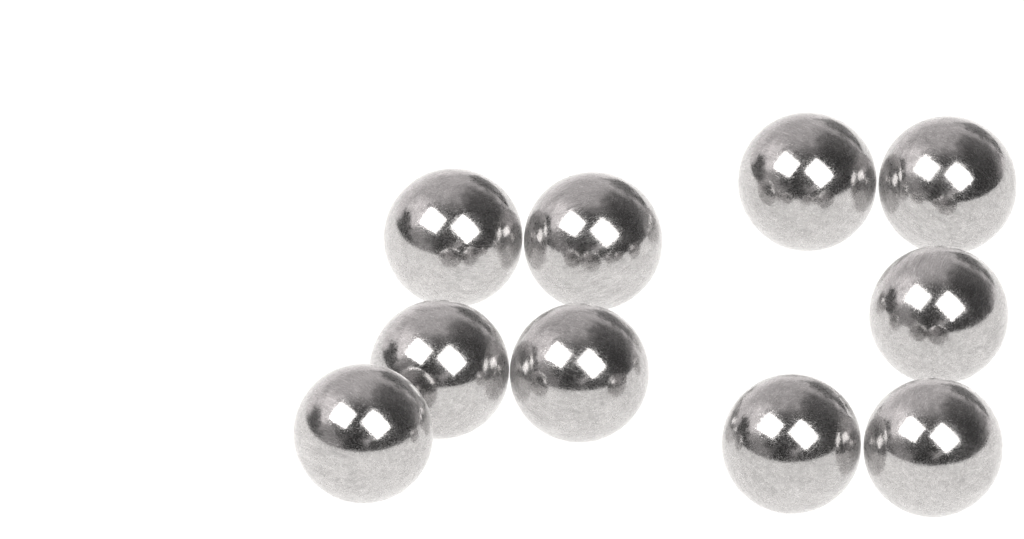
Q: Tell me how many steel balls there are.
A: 10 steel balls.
